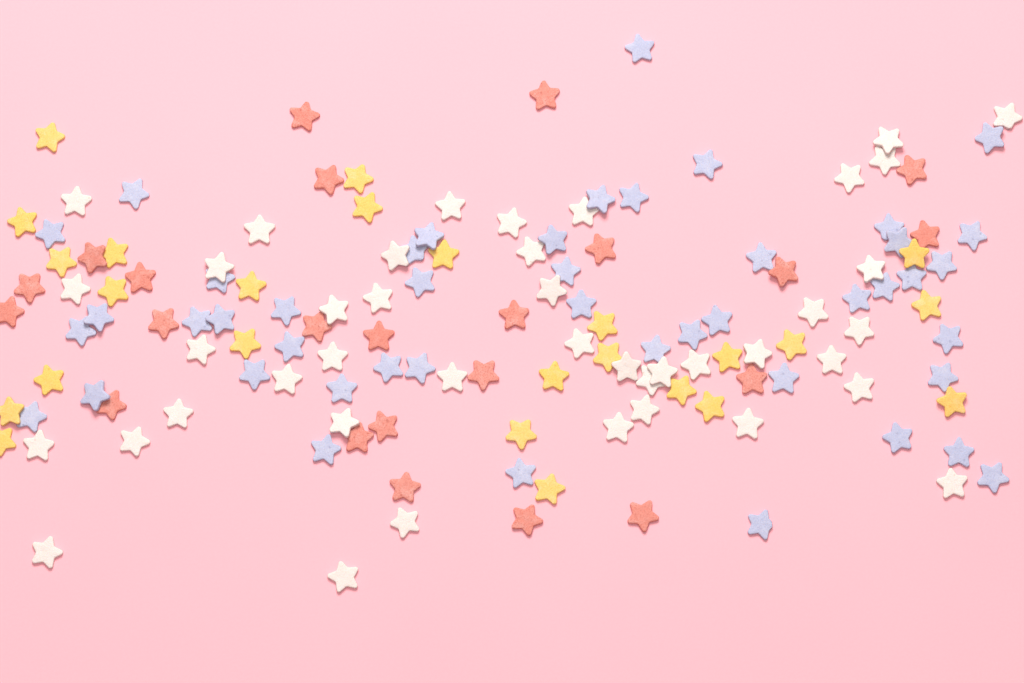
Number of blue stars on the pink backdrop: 46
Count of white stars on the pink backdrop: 42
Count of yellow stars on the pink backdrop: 25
